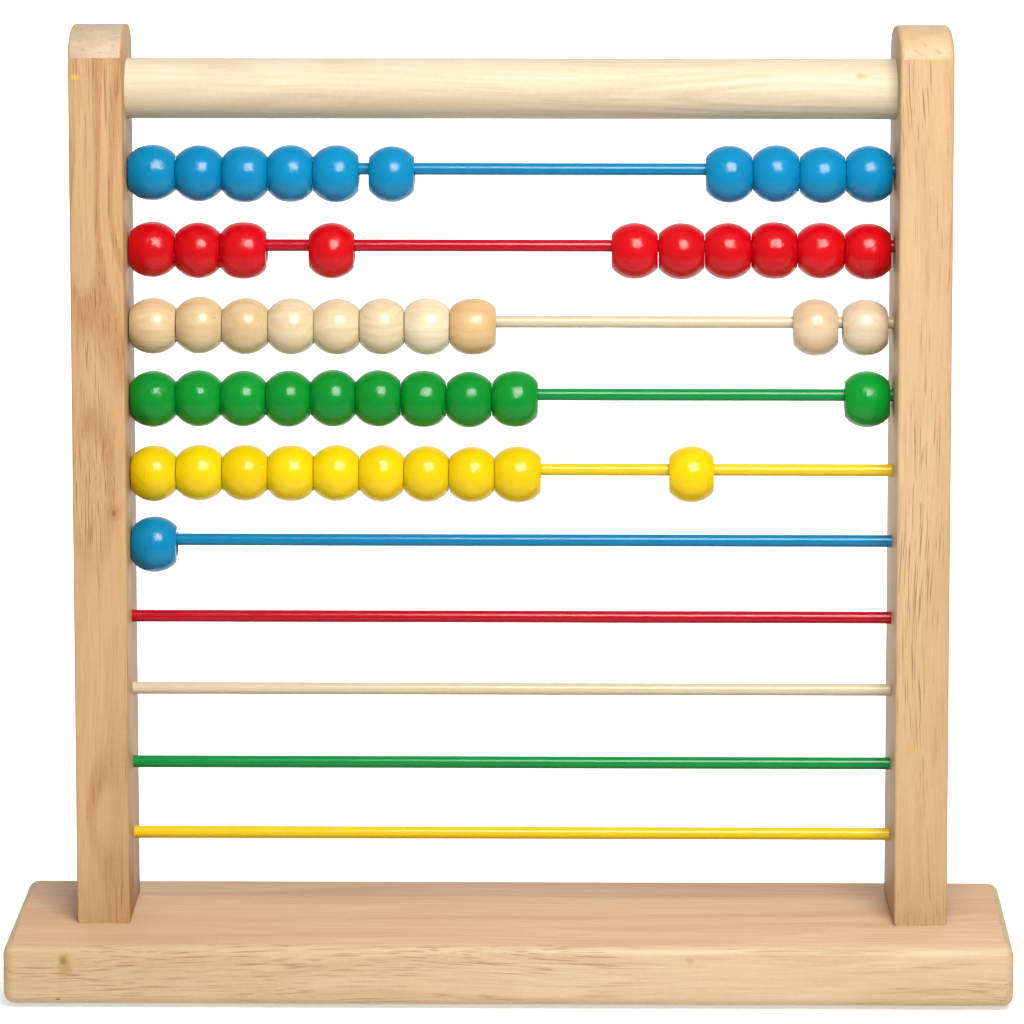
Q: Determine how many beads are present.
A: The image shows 51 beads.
